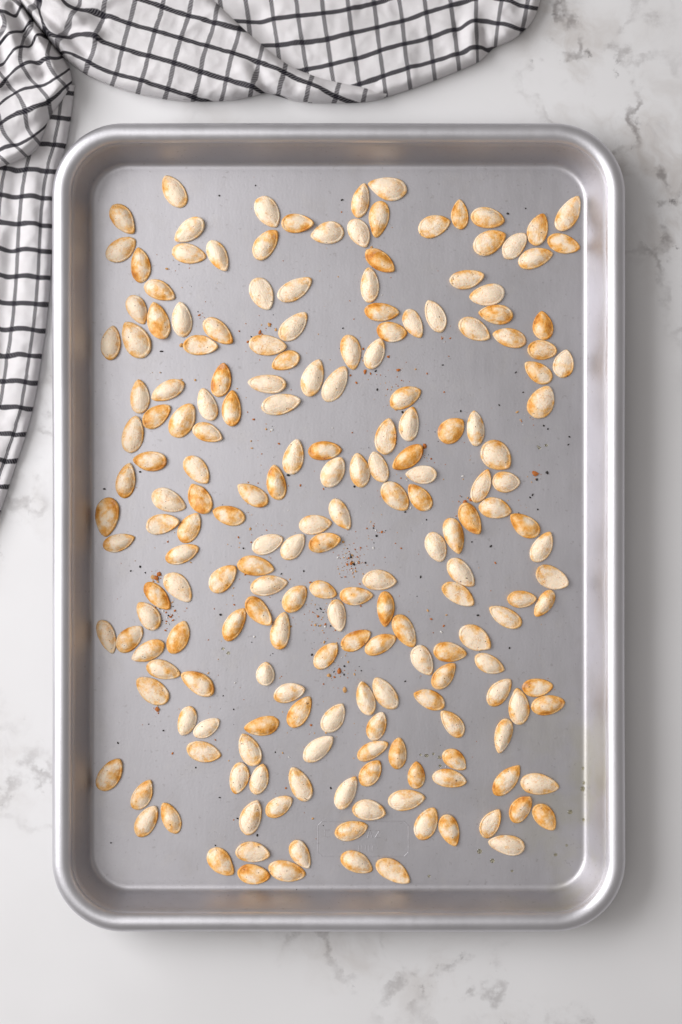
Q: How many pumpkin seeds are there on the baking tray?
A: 200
